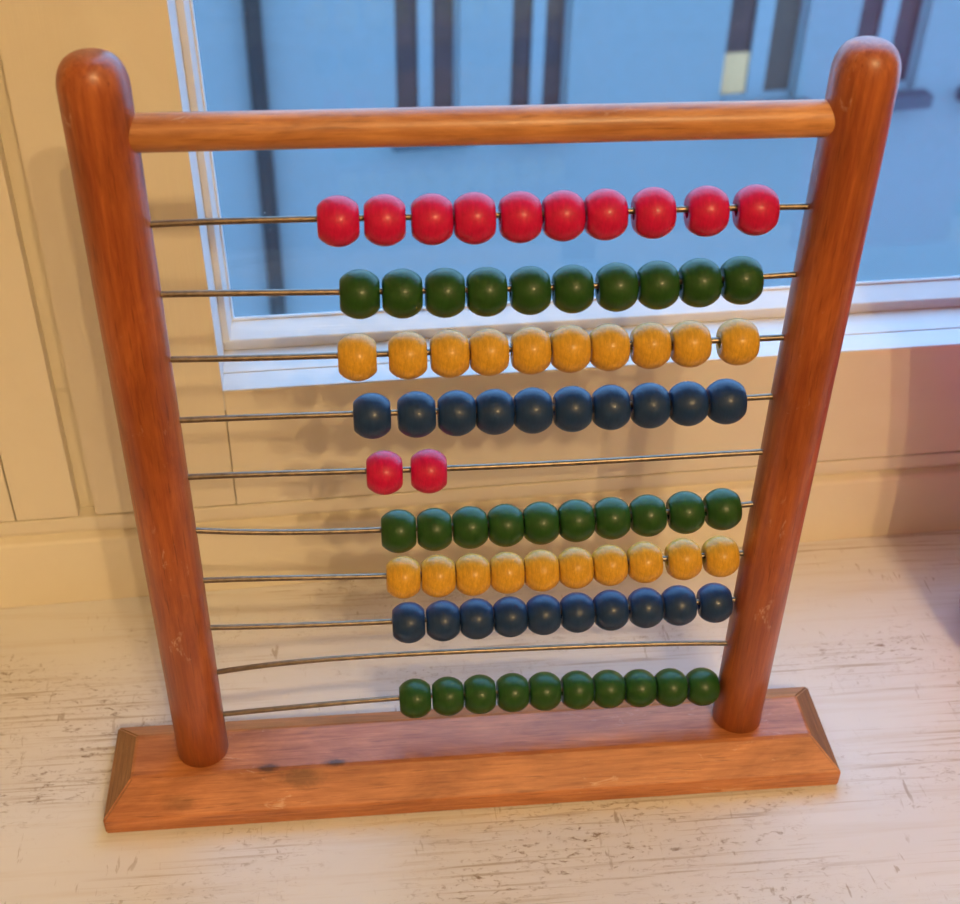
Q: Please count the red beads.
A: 12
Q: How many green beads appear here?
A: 30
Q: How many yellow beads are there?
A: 20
